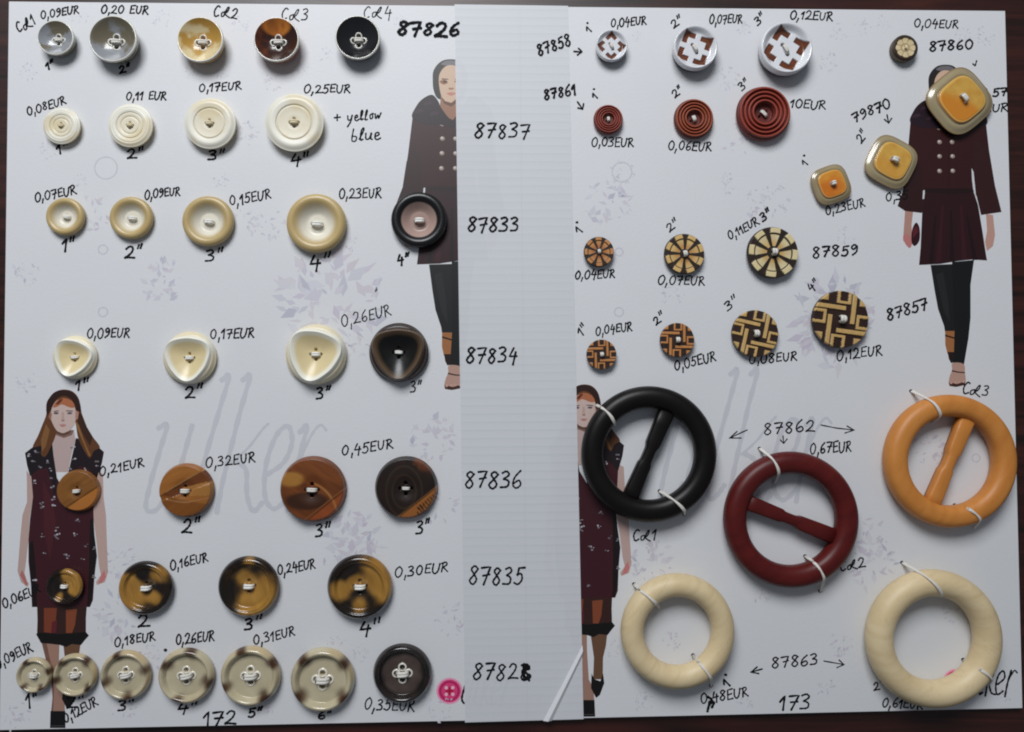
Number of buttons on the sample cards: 50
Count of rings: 5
